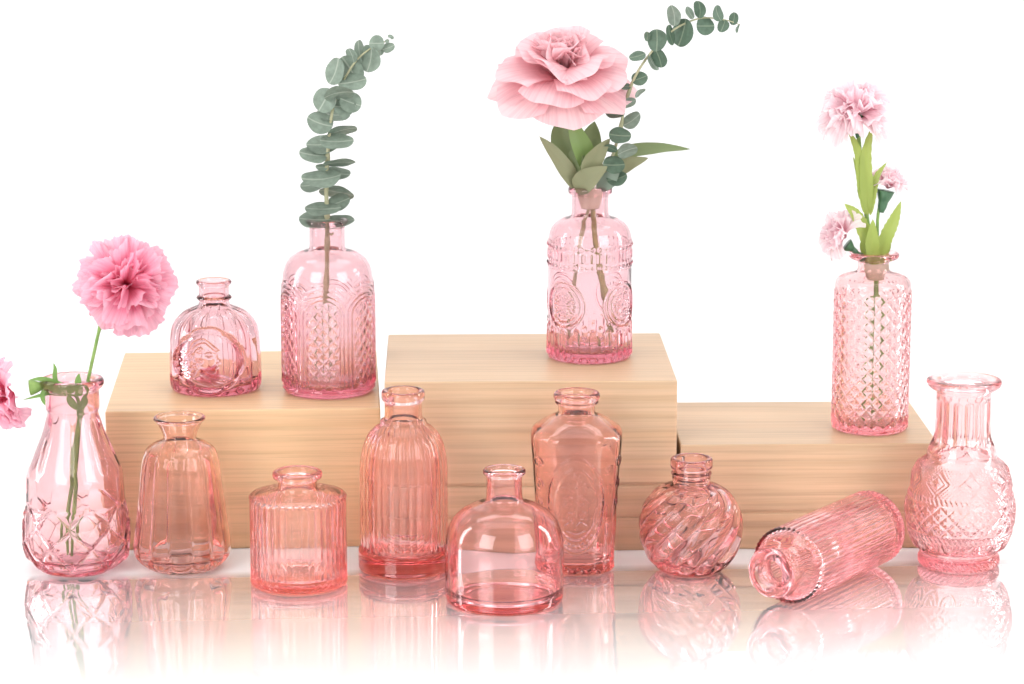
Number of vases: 13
